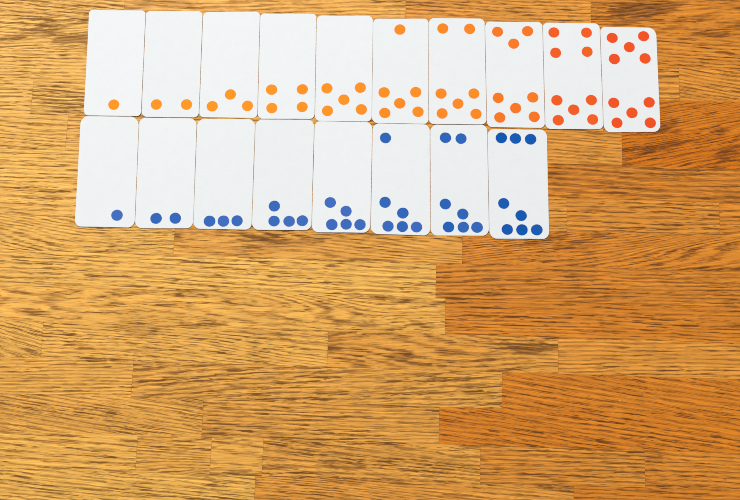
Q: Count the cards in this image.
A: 18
